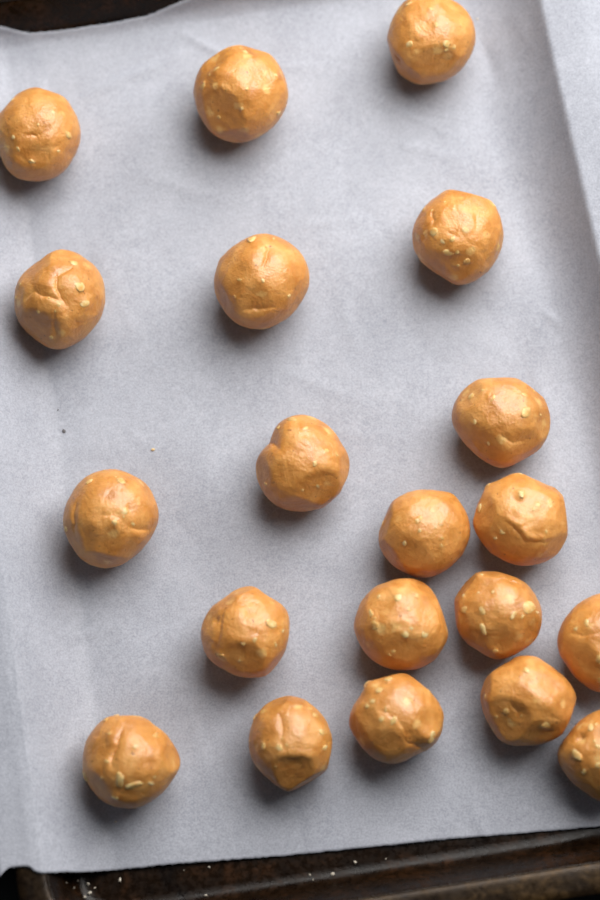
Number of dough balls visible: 20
